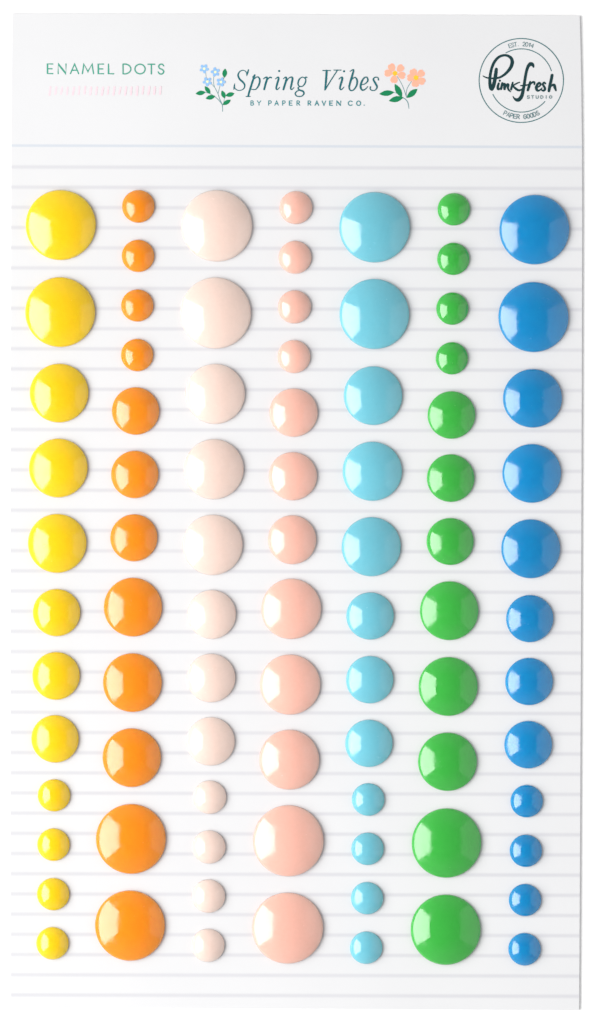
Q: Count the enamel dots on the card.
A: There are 84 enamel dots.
